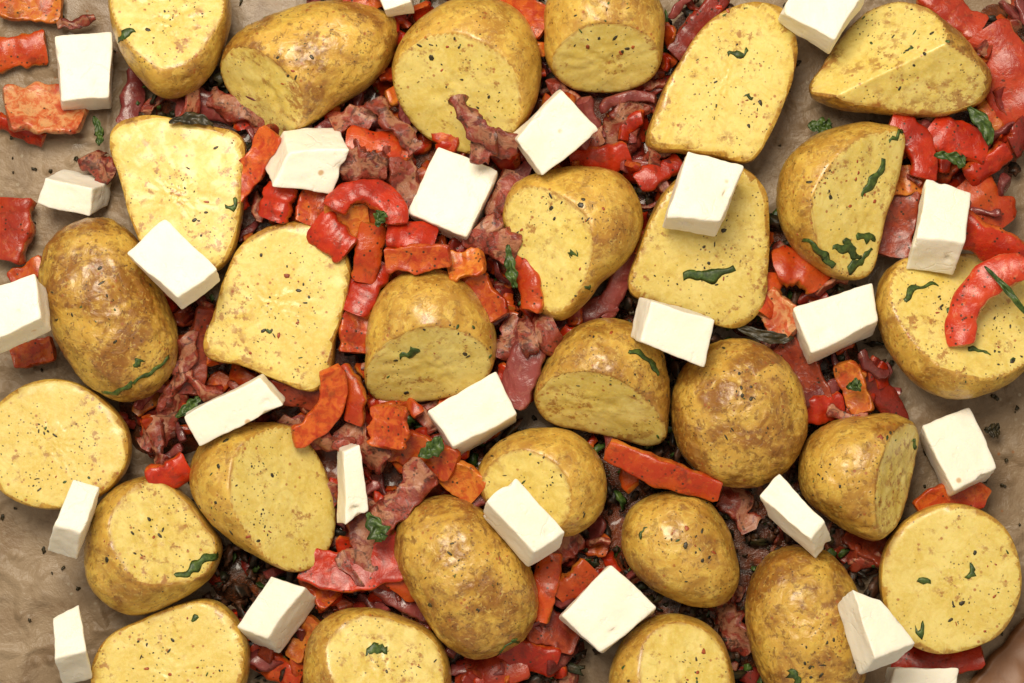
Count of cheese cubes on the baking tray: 25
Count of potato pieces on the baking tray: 28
